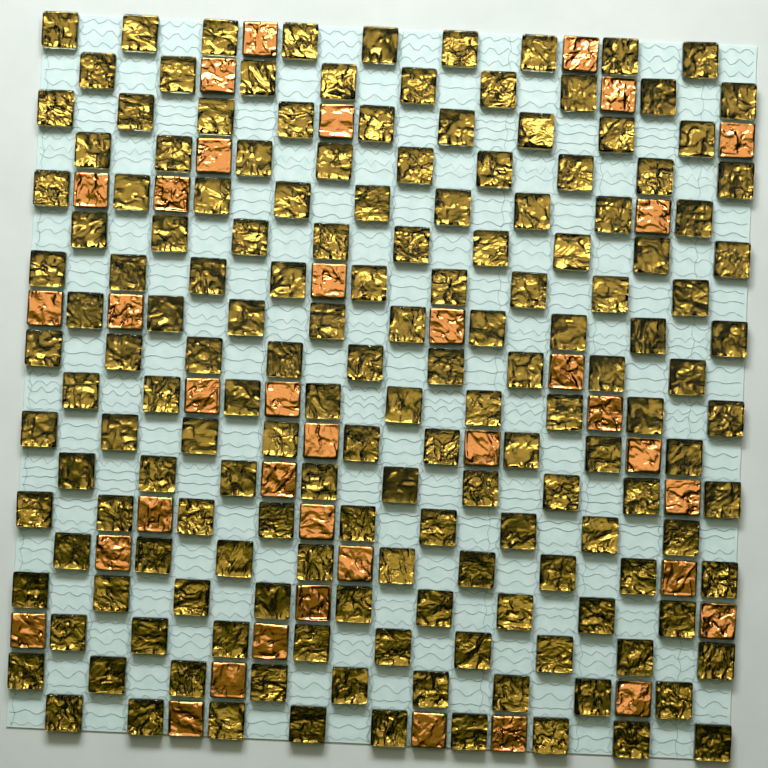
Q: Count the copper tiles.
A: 37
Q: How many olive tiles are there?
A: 162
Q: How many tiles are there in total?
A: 199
